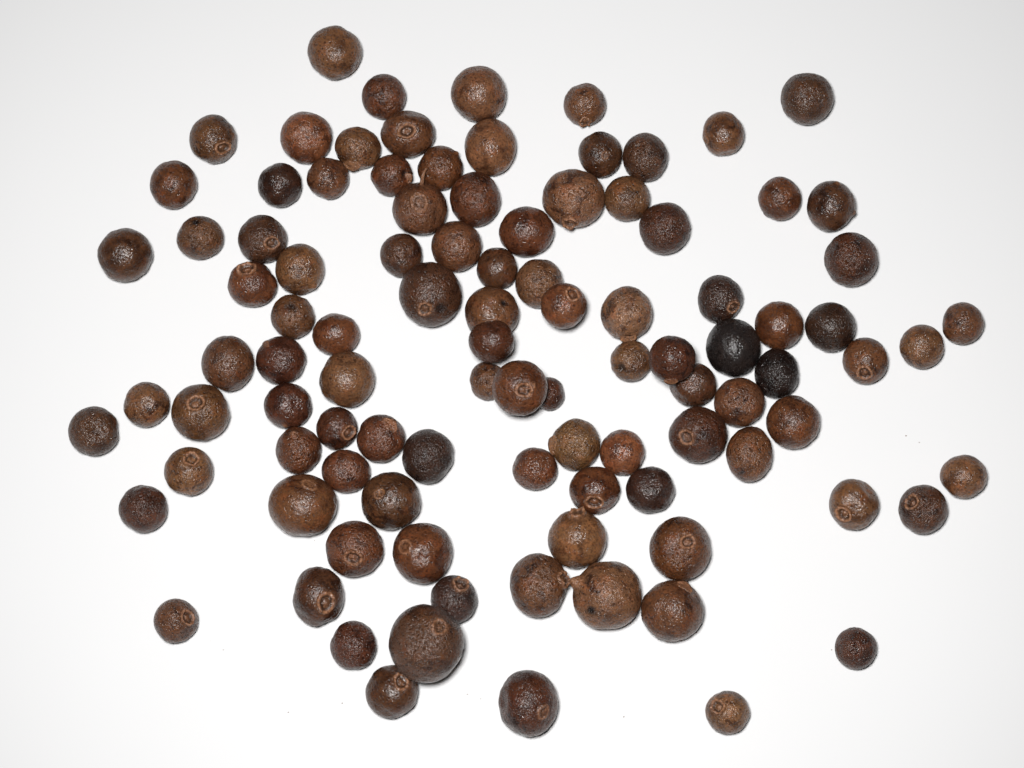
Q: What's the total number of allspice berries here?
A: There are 101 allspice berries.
